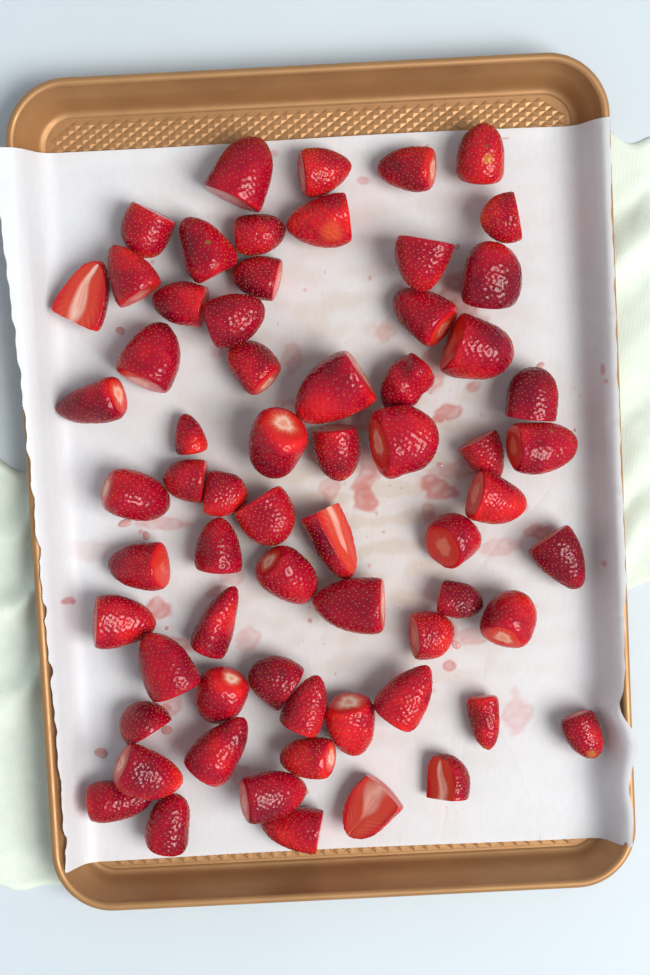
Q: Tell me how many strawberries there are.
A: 65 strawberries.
